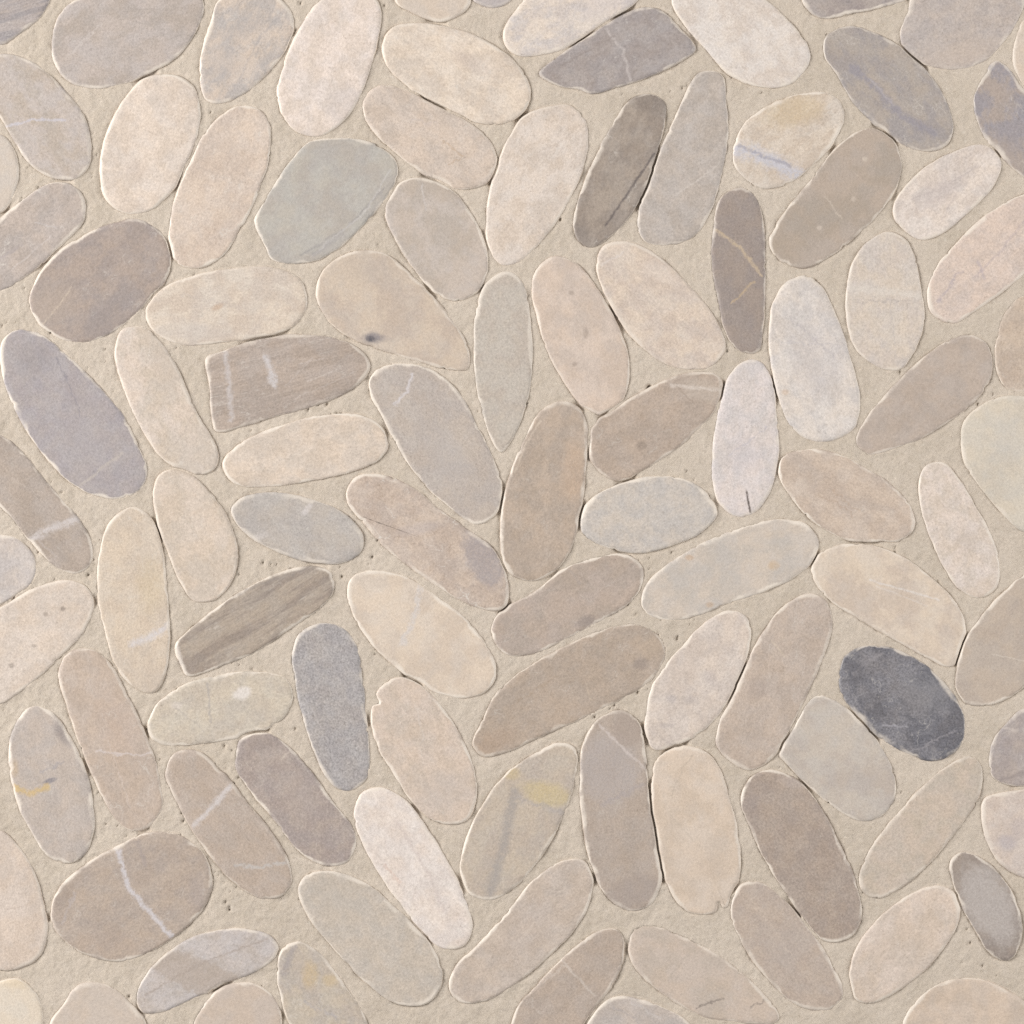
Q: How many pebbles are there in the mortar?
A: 102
